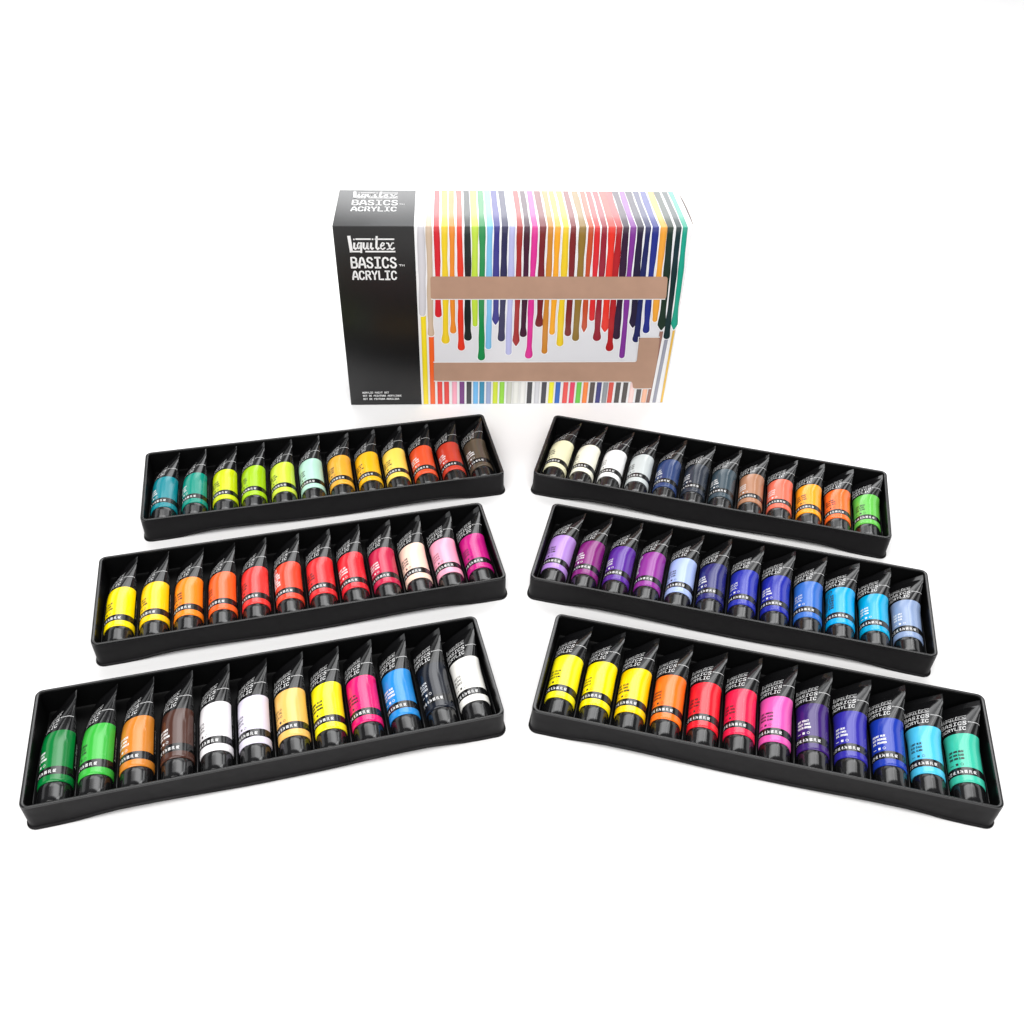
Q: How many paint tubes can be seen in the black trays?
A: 72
